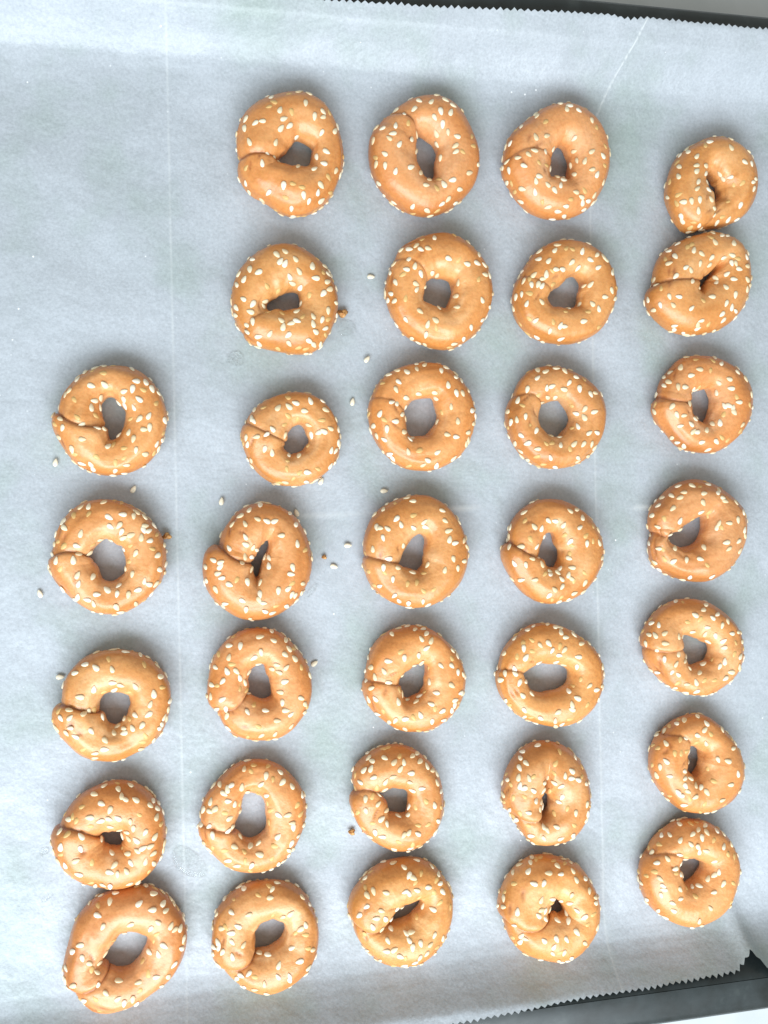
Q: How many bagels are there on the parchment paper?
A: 33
